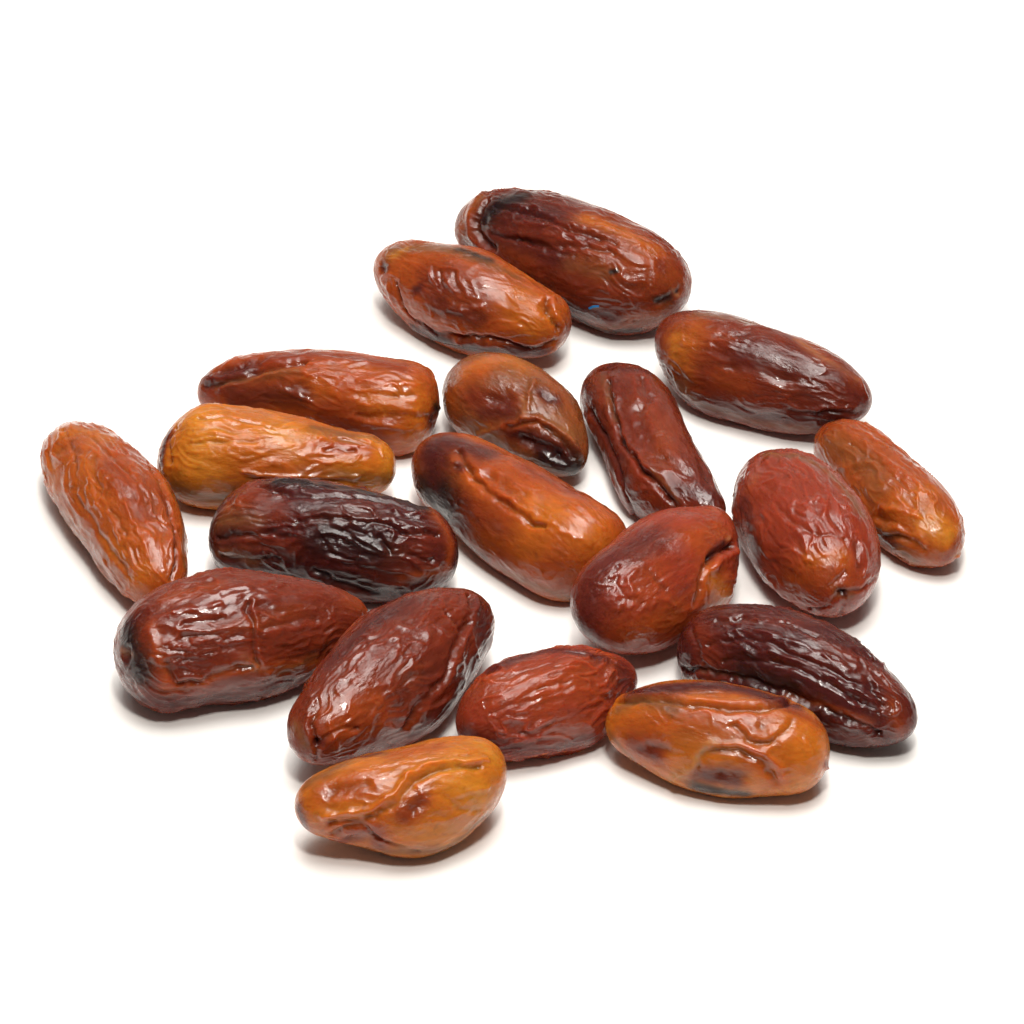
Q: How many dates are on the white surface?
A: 19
